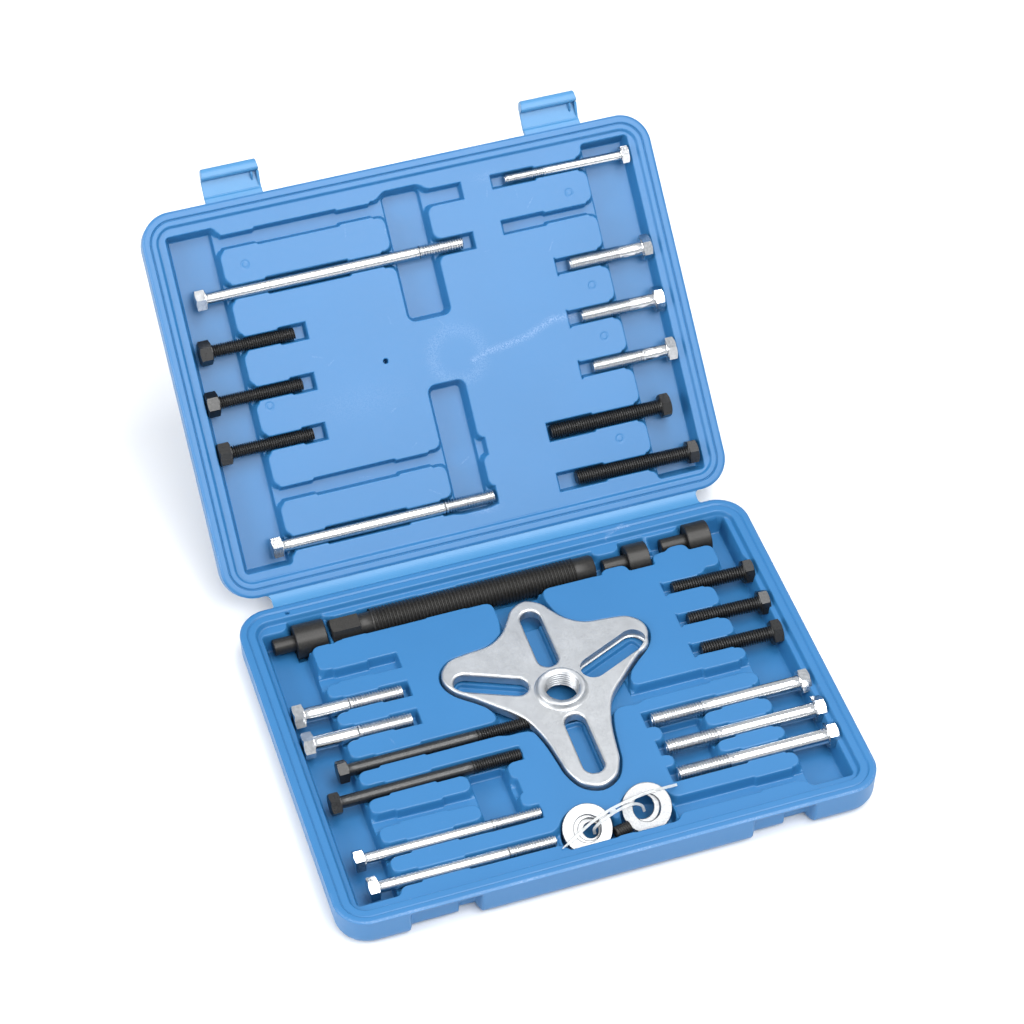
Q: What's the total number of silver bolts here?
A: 13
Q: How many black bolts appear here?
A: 10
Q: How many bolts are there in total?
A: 23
